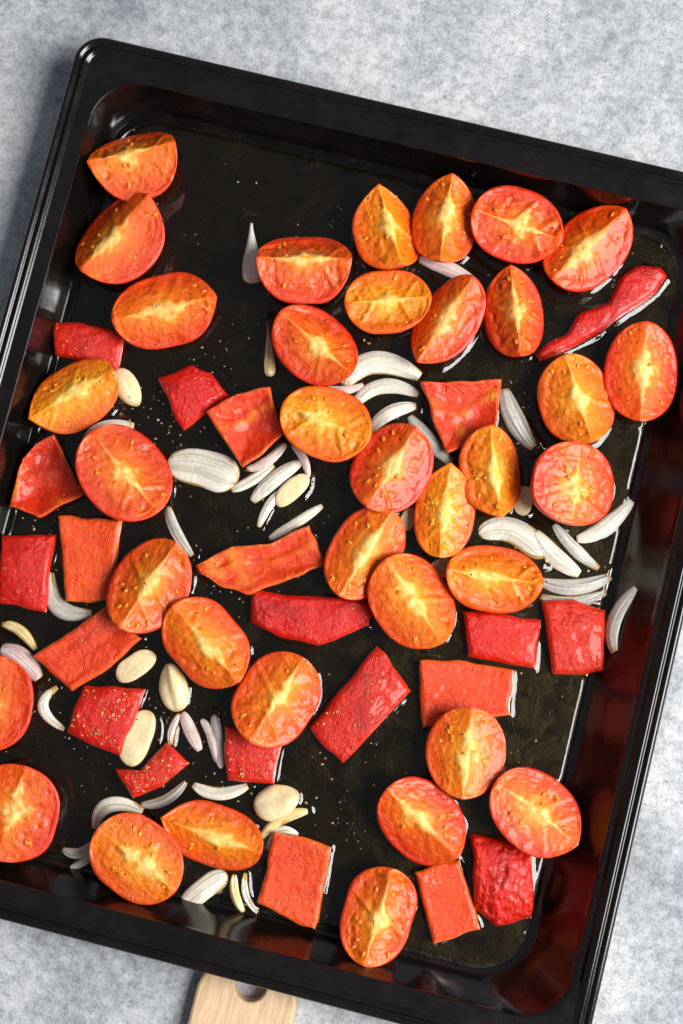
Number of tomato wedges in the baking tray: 35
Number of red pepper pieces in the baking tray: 21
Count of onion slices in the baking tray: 43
